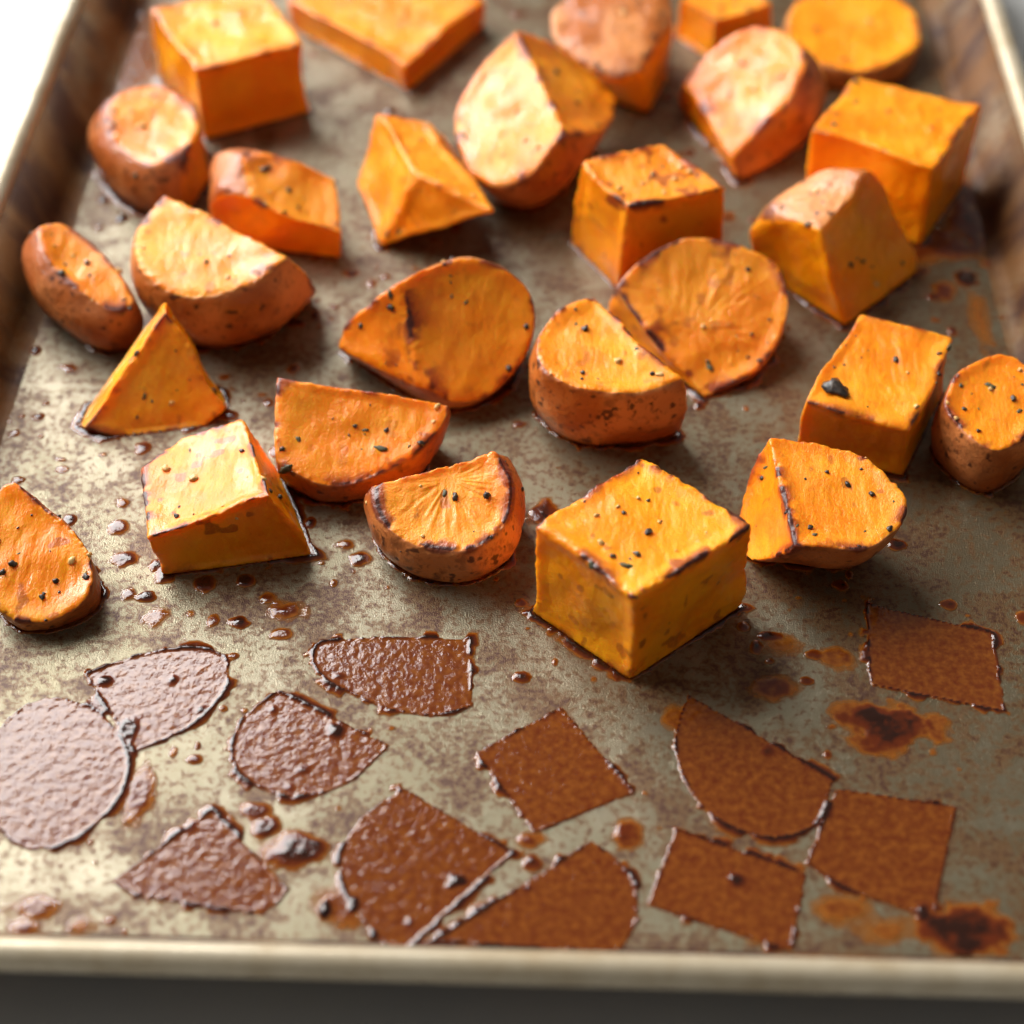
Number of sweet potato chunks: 27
